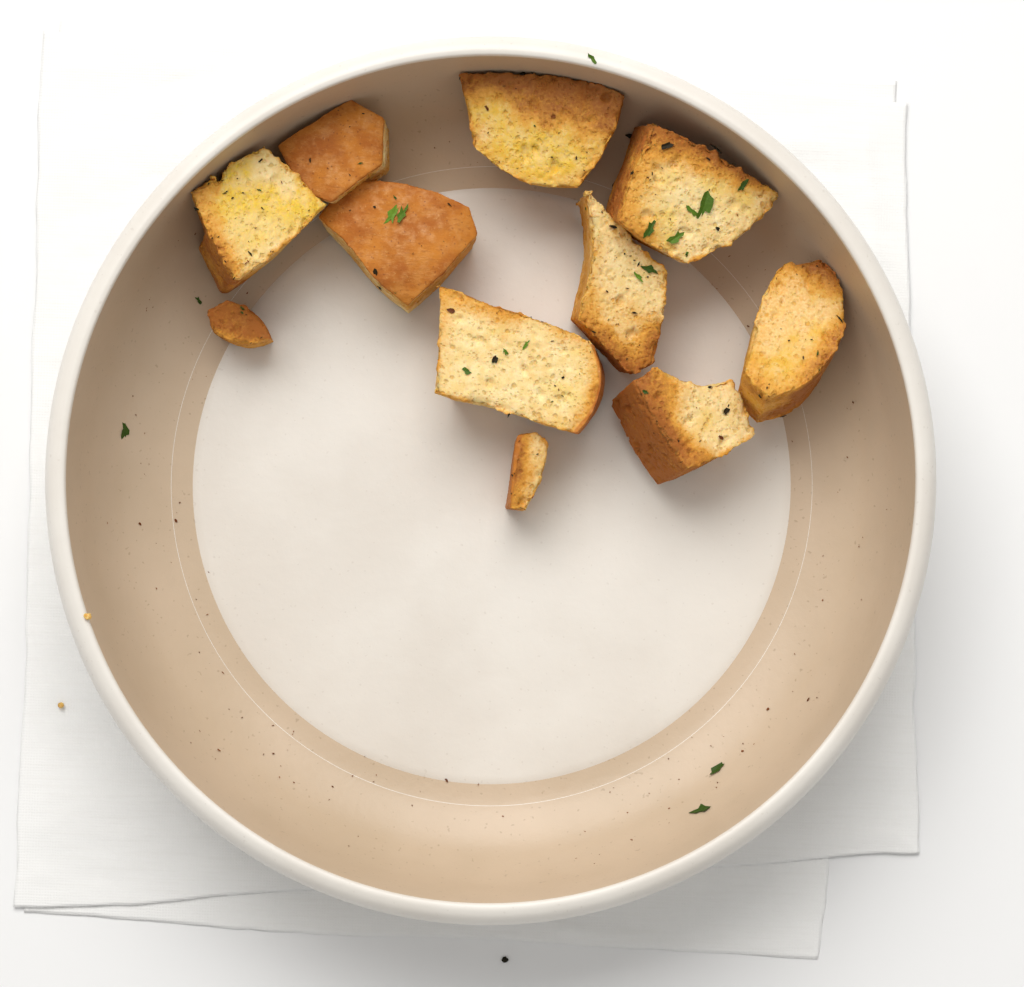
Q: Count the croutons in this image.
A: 11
